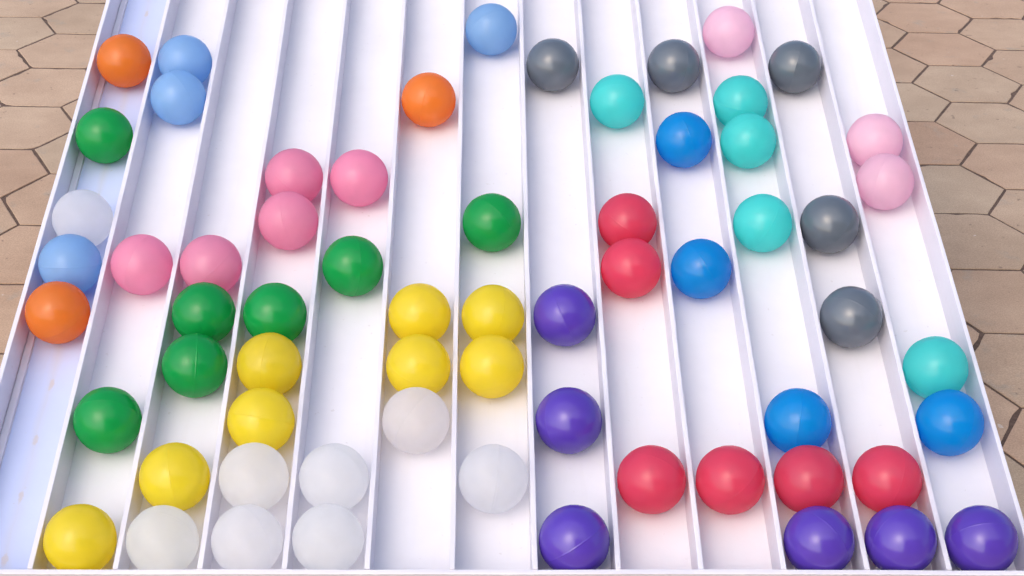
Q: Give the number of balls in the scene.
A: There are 64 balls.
